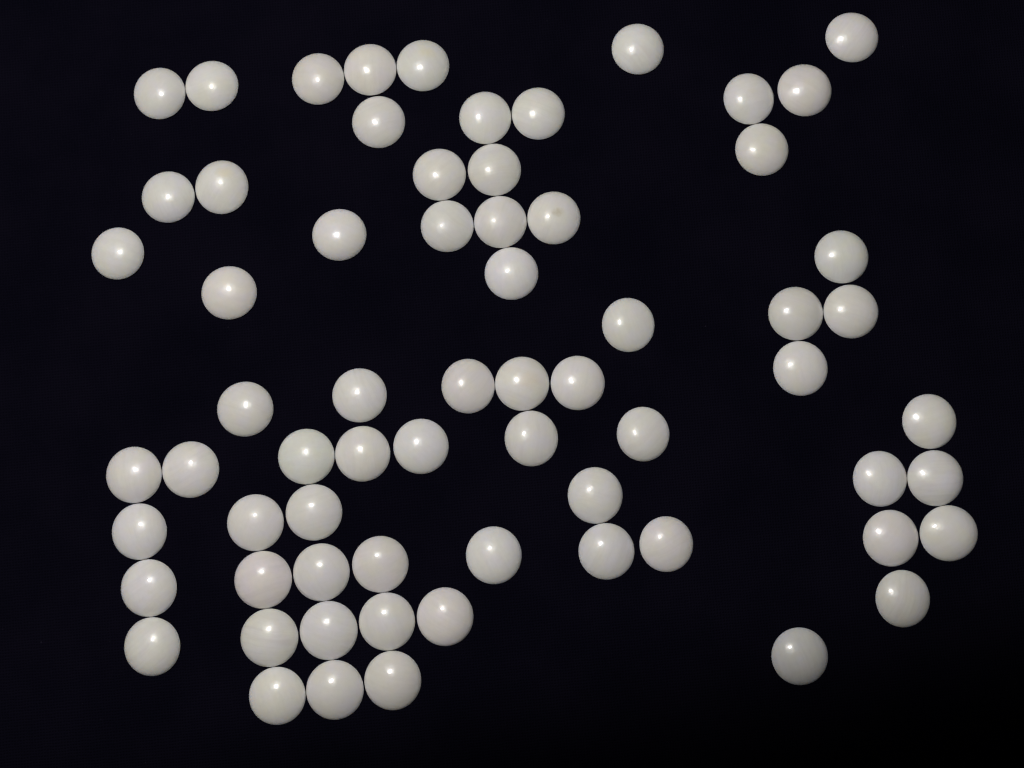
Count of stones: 67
